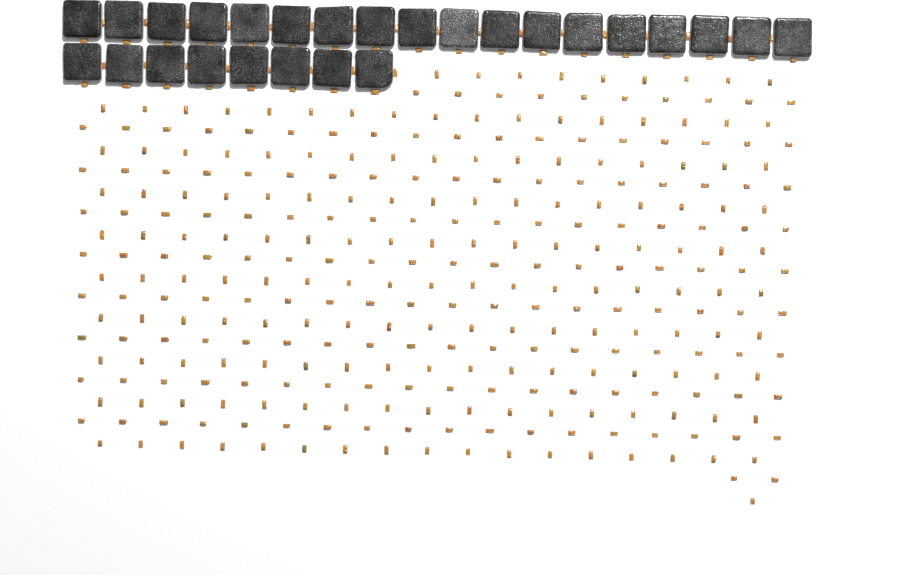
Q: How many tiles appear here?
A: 26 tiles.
